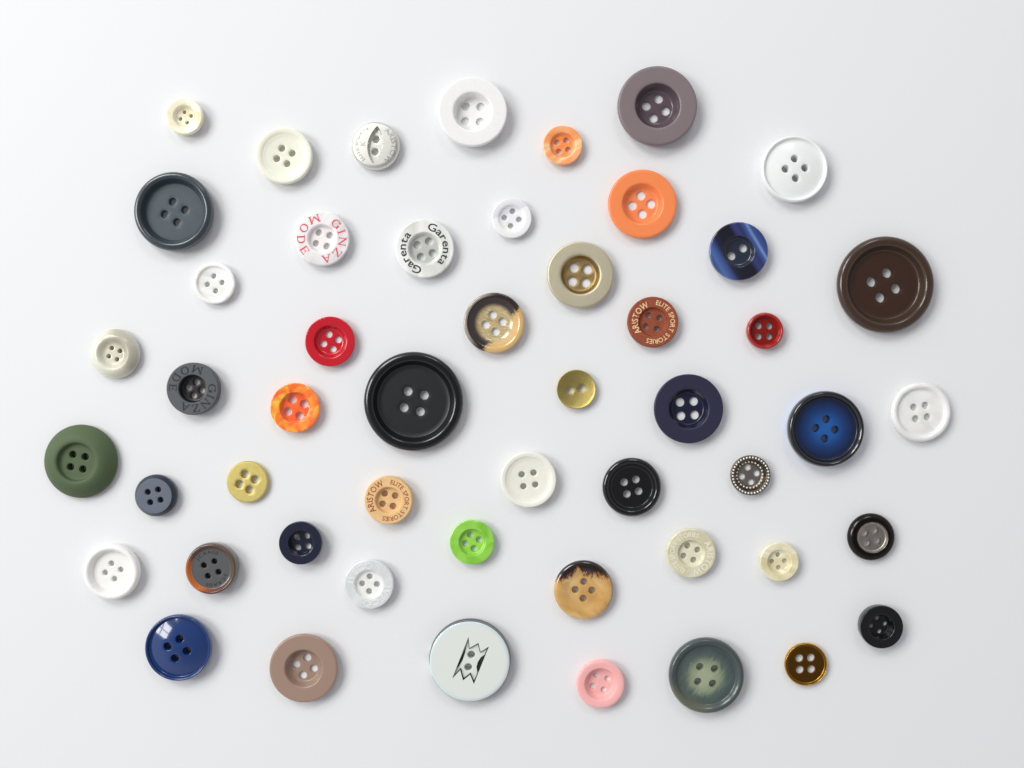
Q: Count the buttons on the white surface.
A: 51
